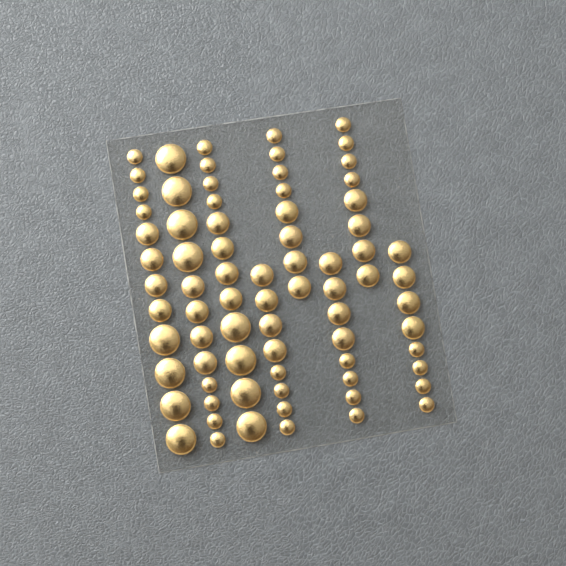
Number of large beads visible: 12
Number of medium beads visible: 32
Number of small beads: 32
